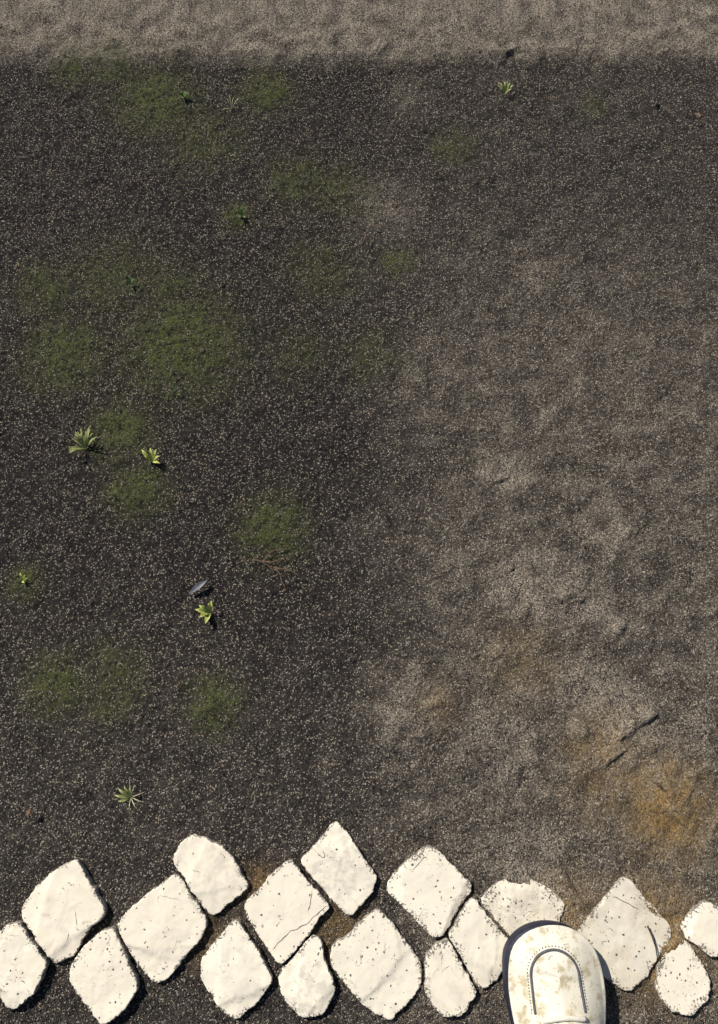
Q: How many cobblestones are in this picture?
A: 17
